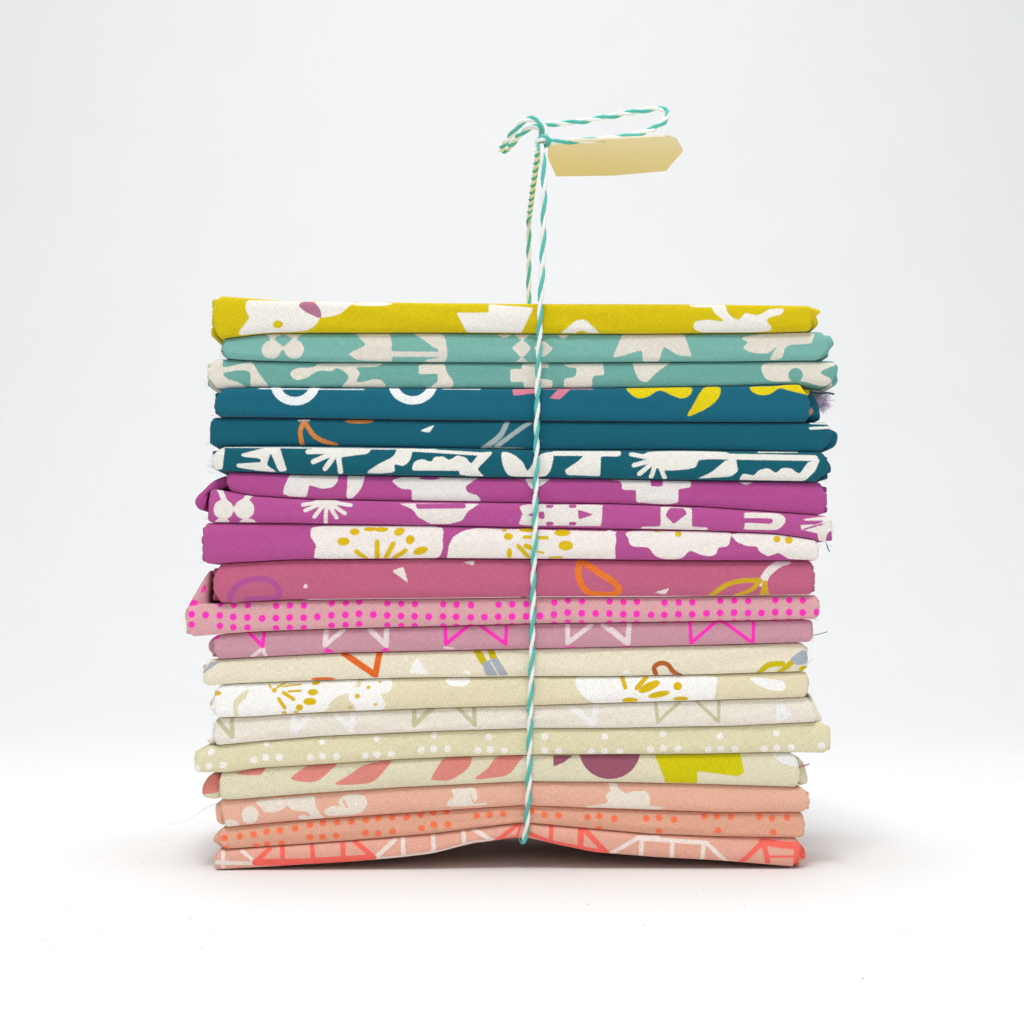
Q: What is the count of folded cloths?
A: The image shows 20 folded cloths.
